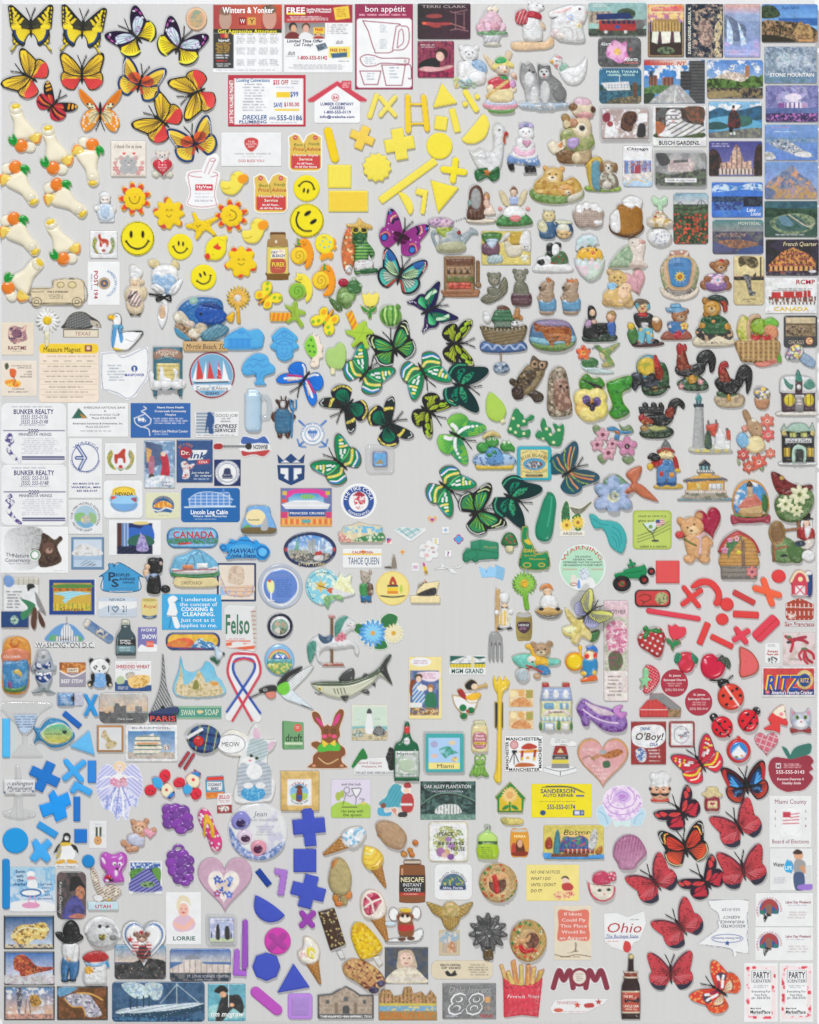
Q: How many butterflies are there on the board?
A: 44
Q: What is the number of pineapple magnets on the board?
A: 8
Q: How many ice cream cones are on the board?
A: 4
